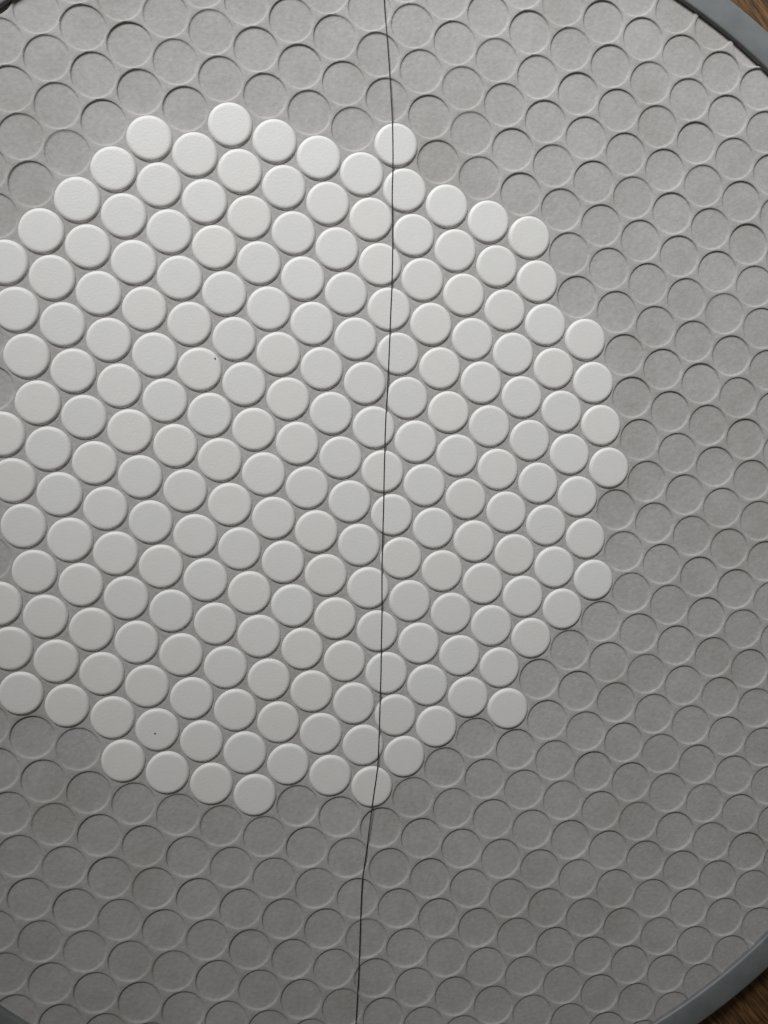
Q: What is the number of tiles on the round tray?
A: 200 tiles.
